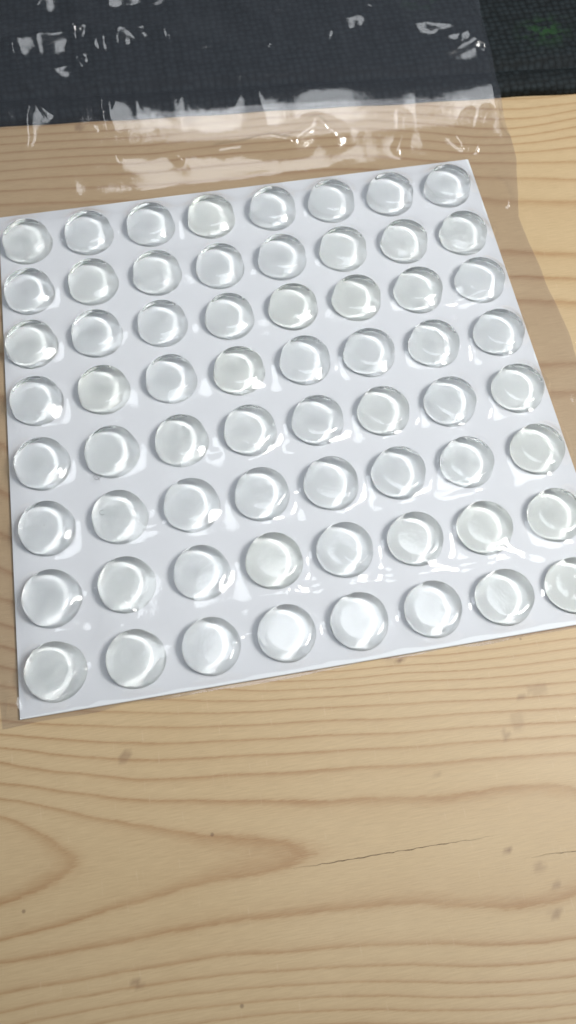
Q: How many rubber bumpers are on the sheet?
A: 64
